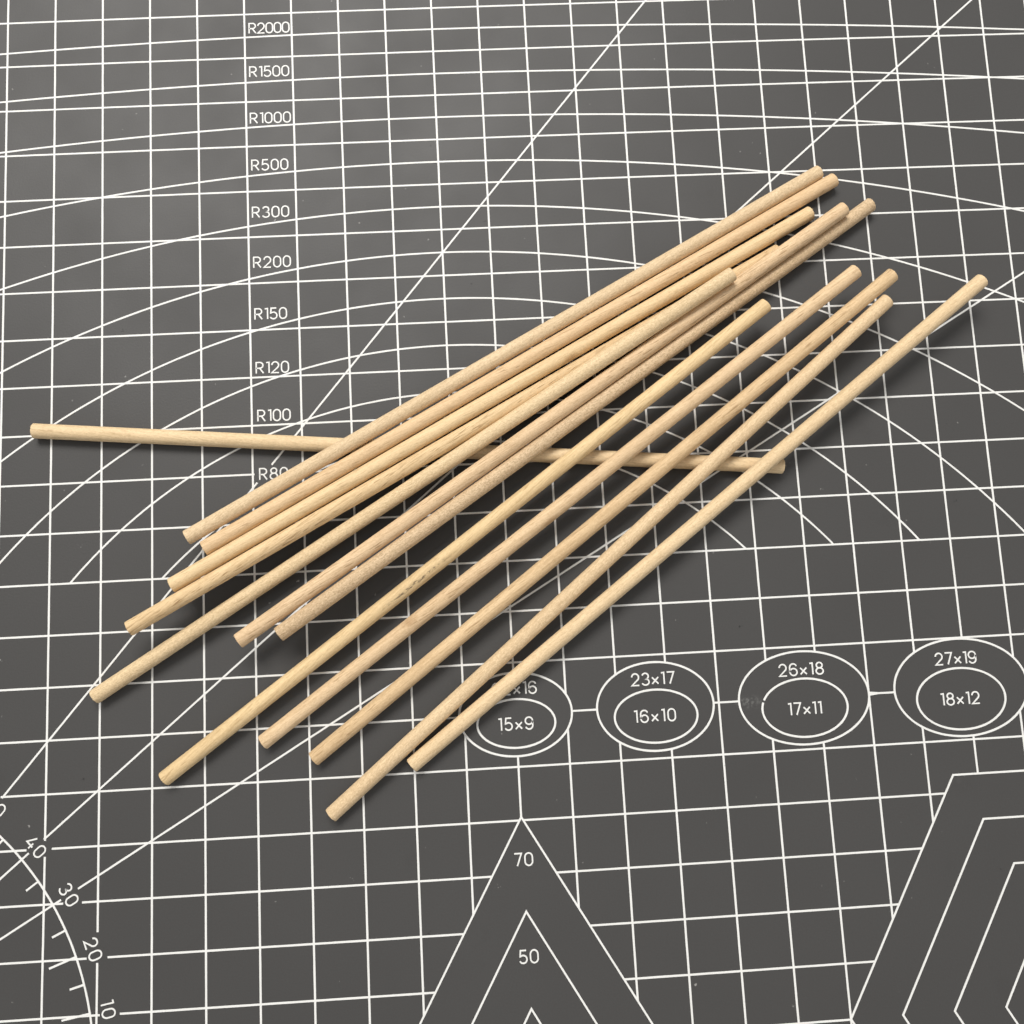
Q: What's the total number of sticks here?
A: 13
